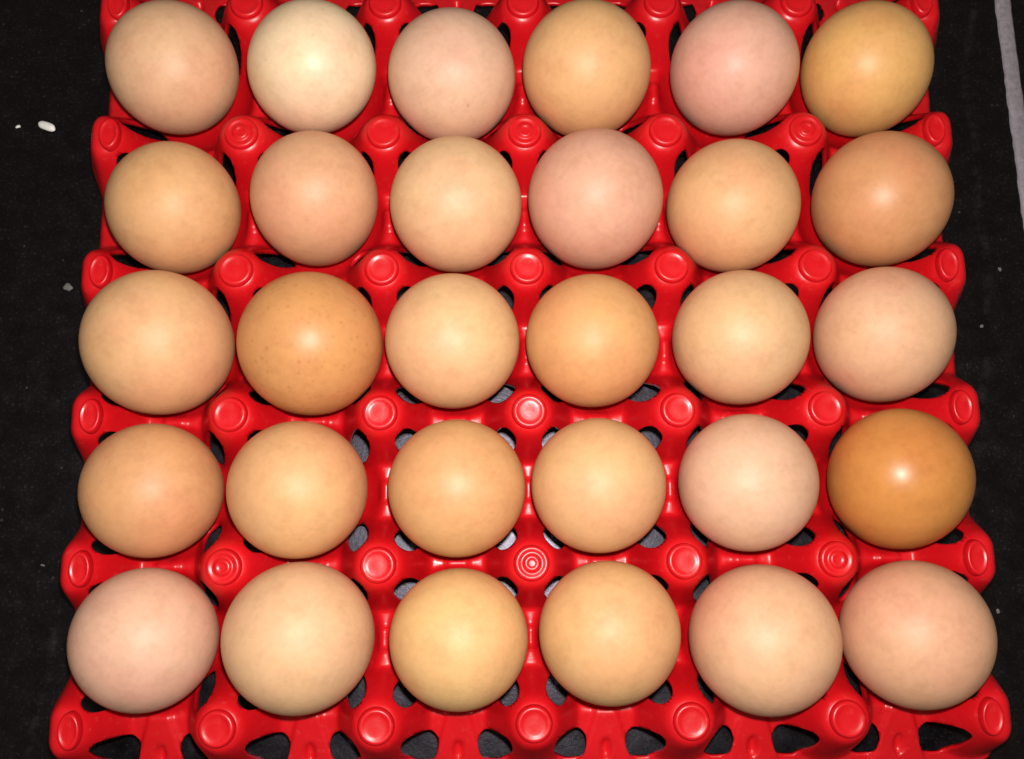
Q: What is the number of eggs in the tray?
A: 30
